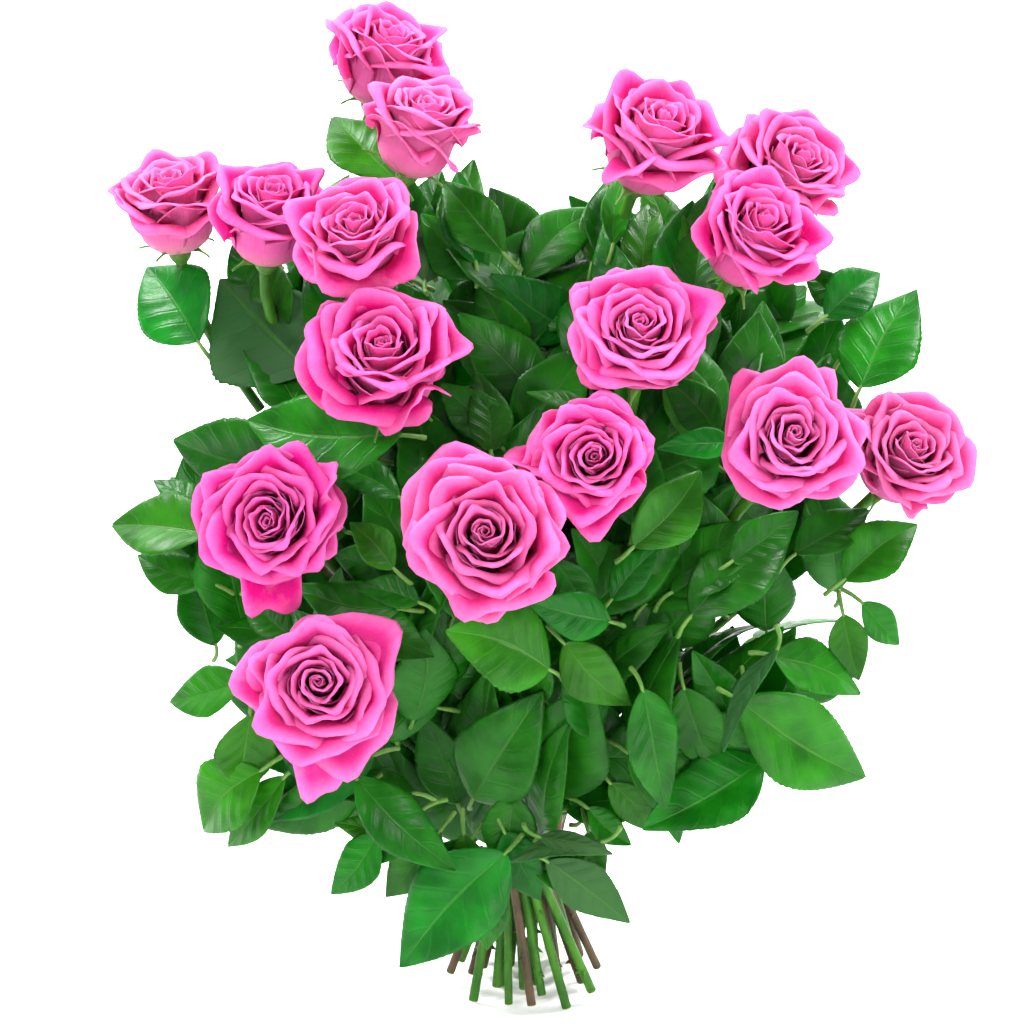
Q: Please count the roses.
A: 16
